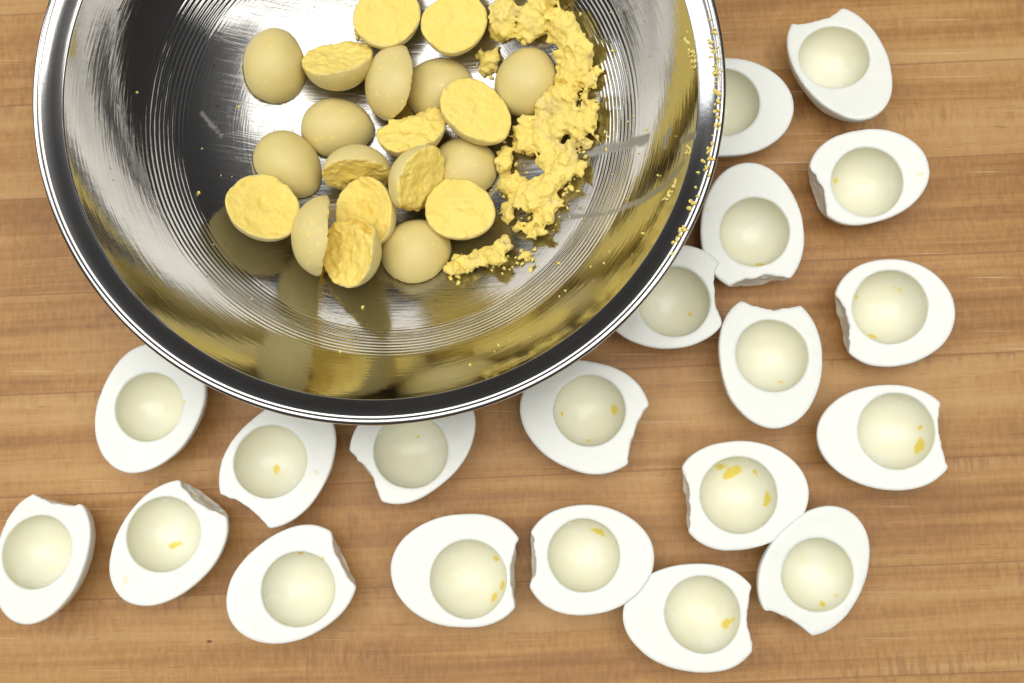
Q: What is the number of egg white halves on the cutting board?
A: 20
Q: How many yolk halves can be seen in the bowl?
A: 20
